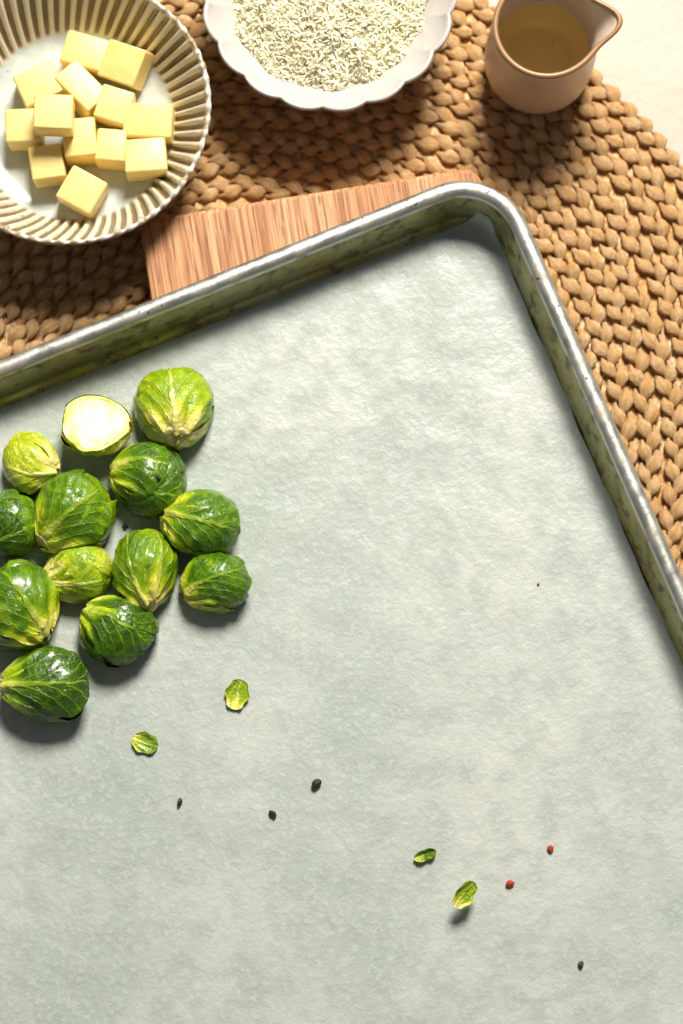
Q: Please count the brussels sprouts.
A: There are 13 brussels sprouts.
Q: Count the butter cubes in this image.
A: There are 13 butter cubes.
